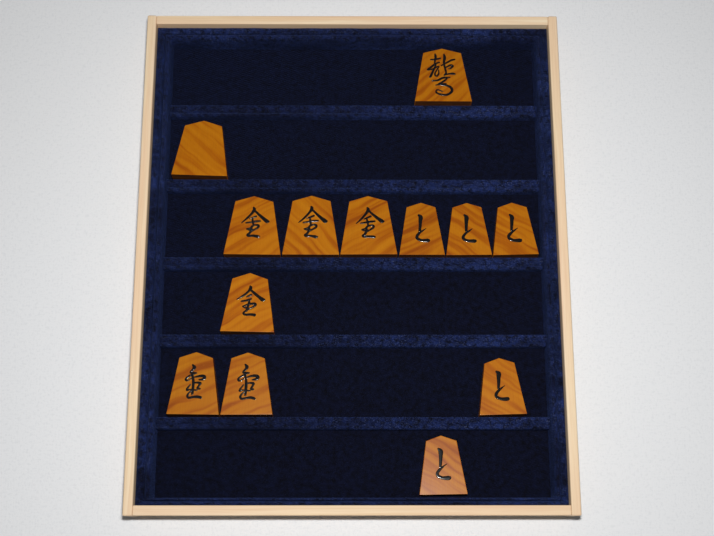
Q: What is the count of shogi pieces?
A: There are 13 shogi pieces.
